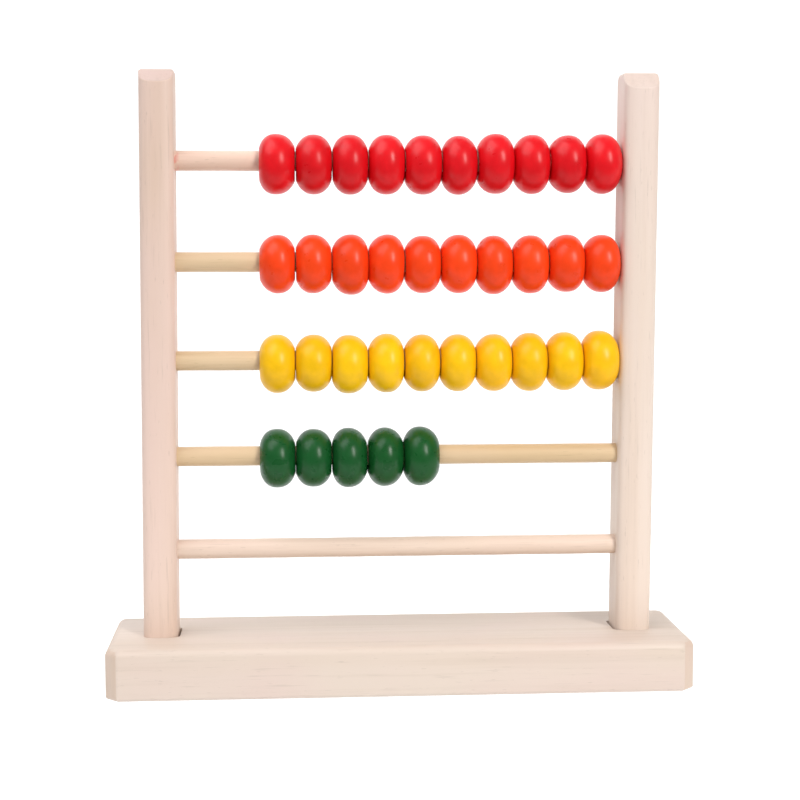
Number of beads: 35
